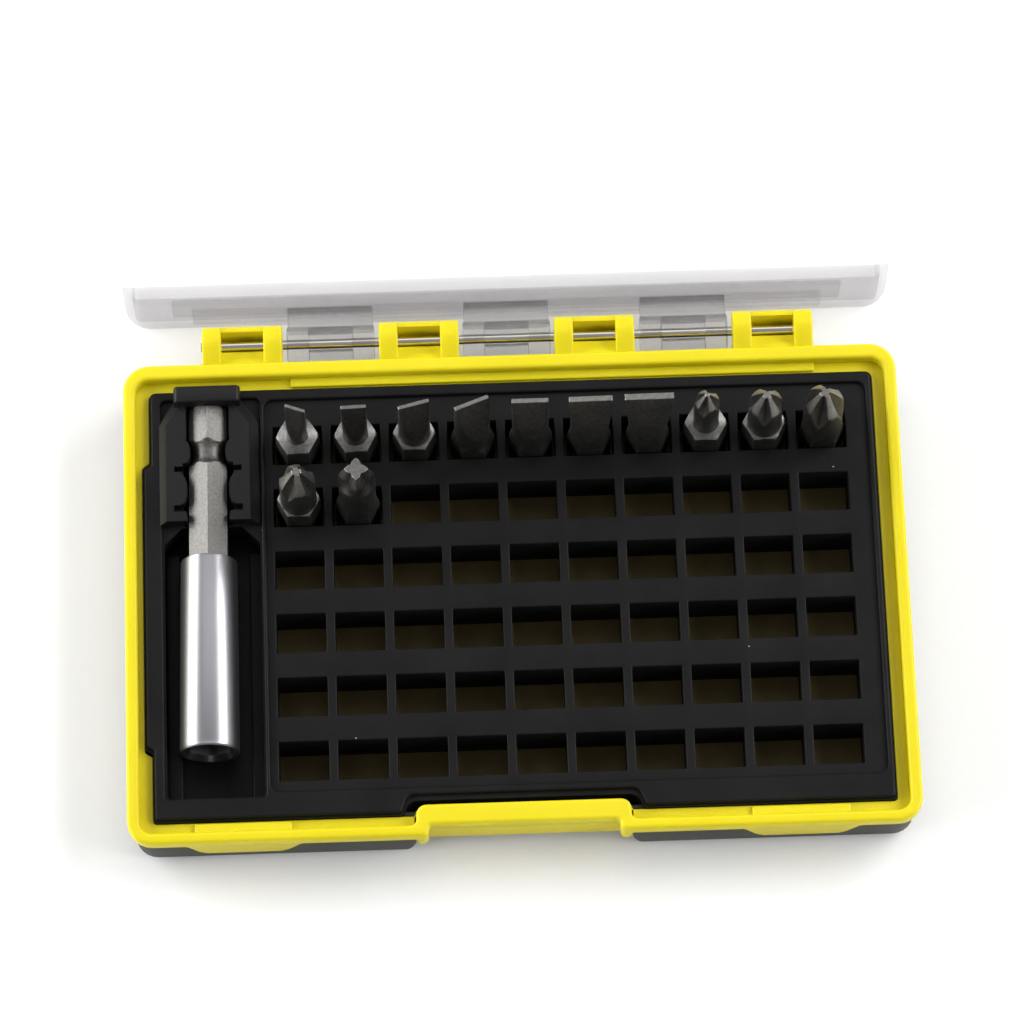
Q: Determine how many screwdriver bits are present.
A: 12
